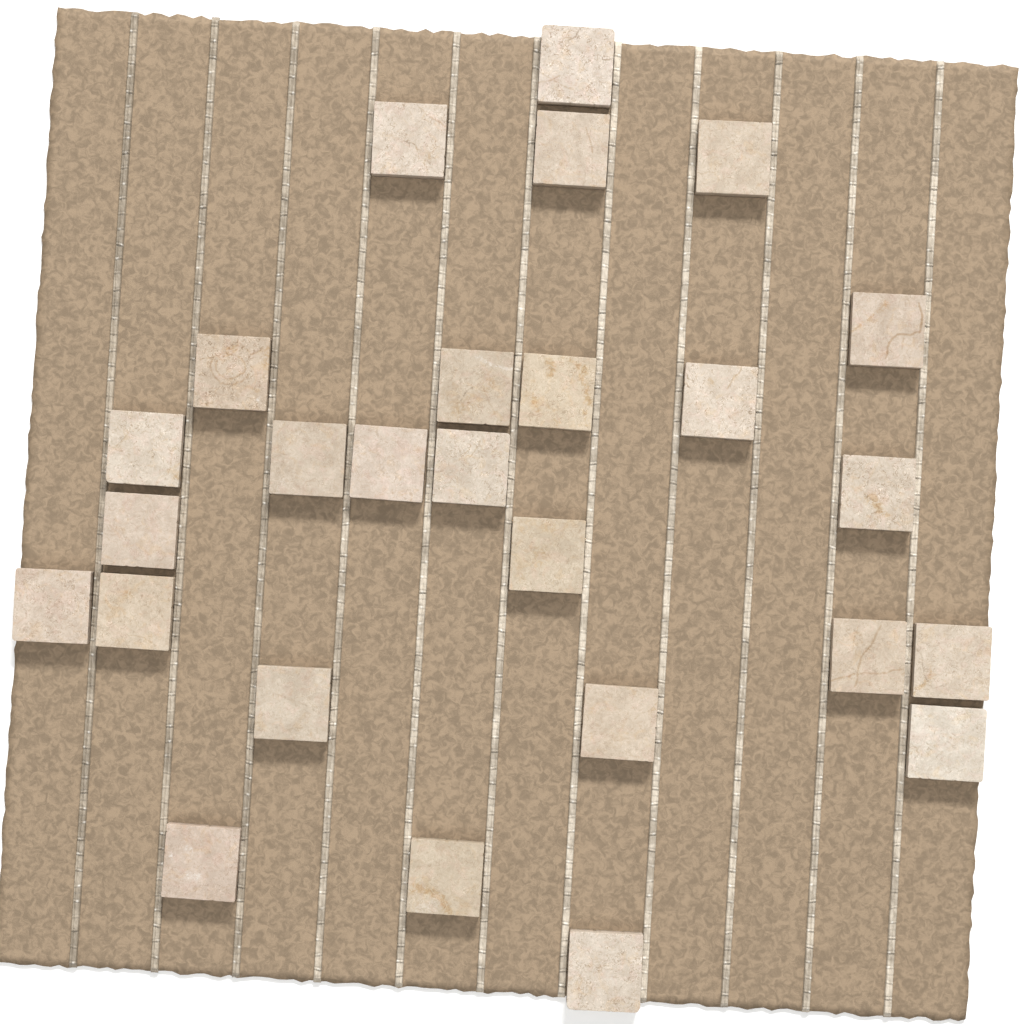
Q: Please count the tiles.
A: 26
